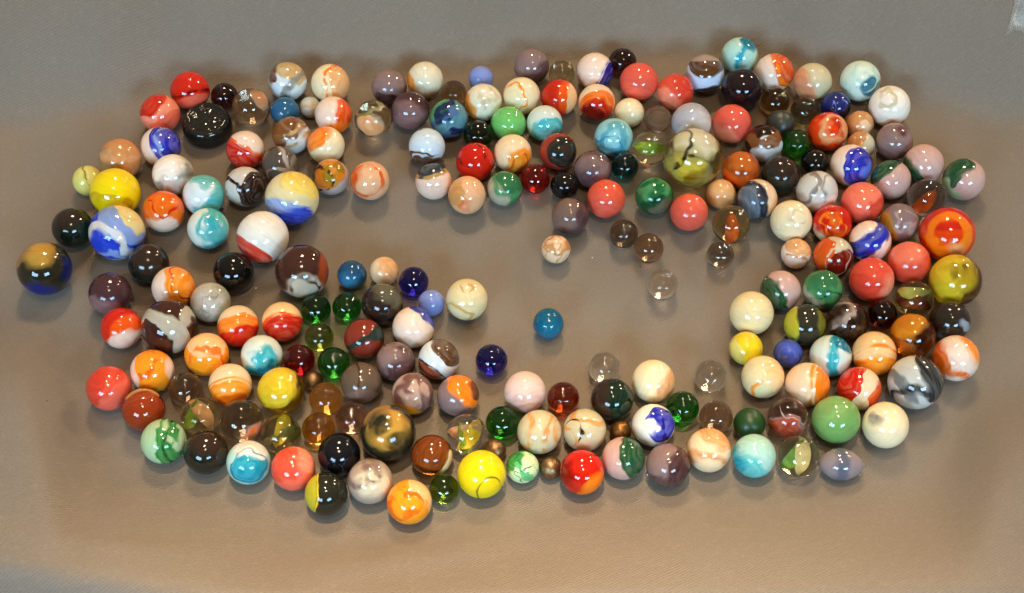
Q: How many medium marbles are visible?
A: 146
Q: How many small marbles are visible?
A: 60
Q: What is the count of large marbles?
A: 12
